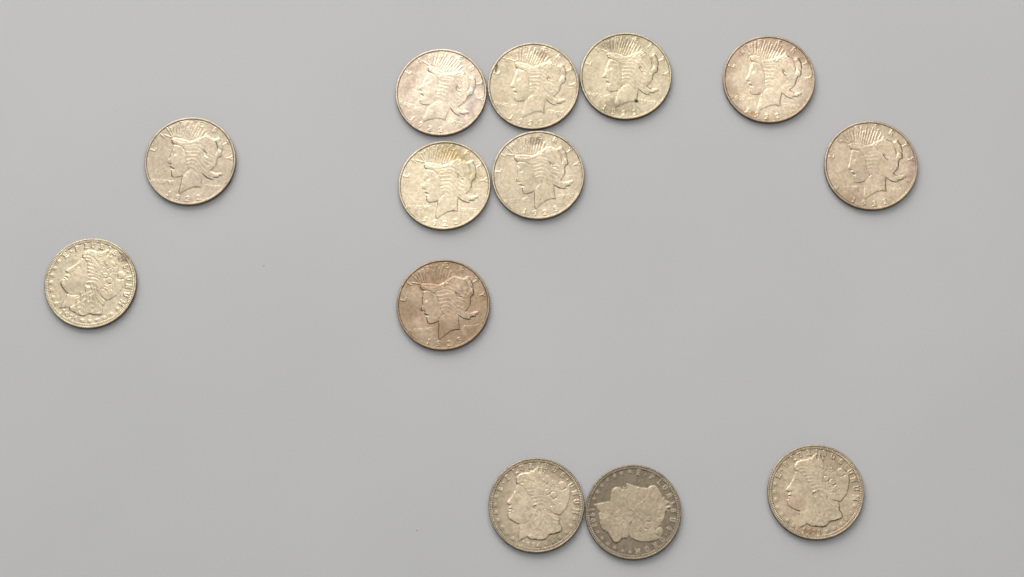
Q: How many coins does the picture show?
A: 13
